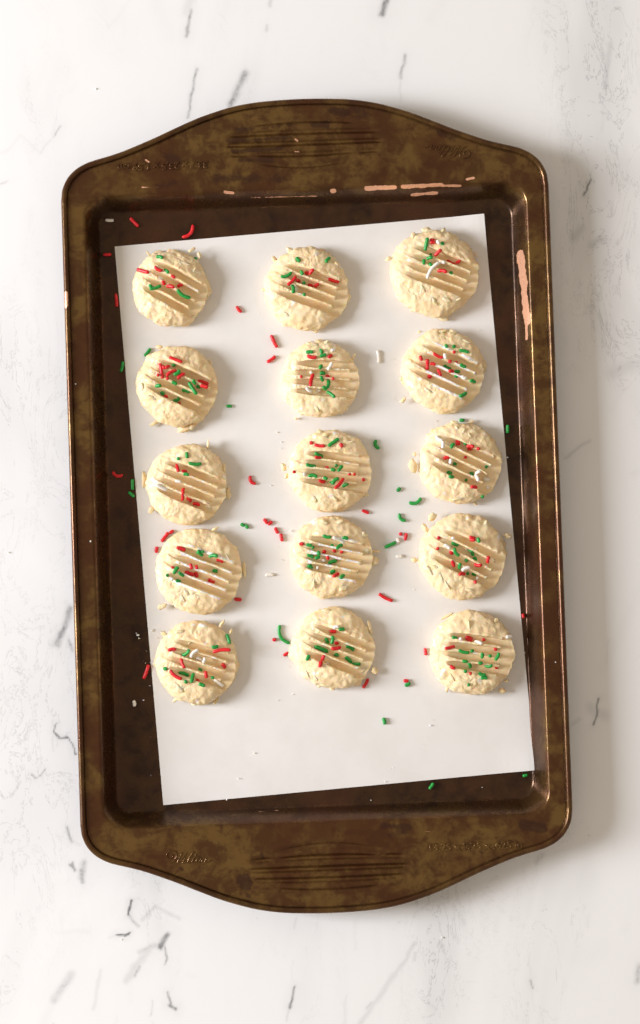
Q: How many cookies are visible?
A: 15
